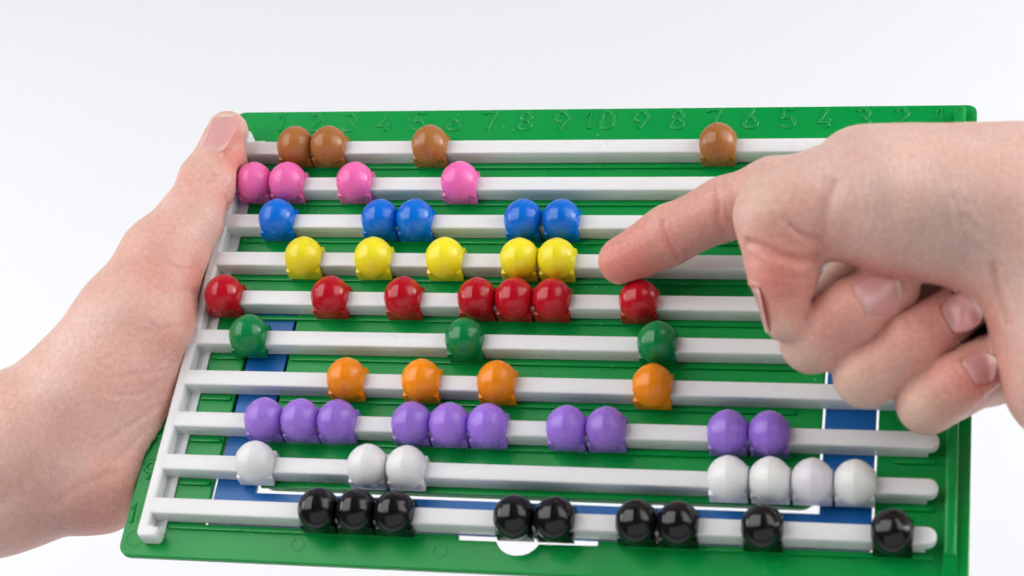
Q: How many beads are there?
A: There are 58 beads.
